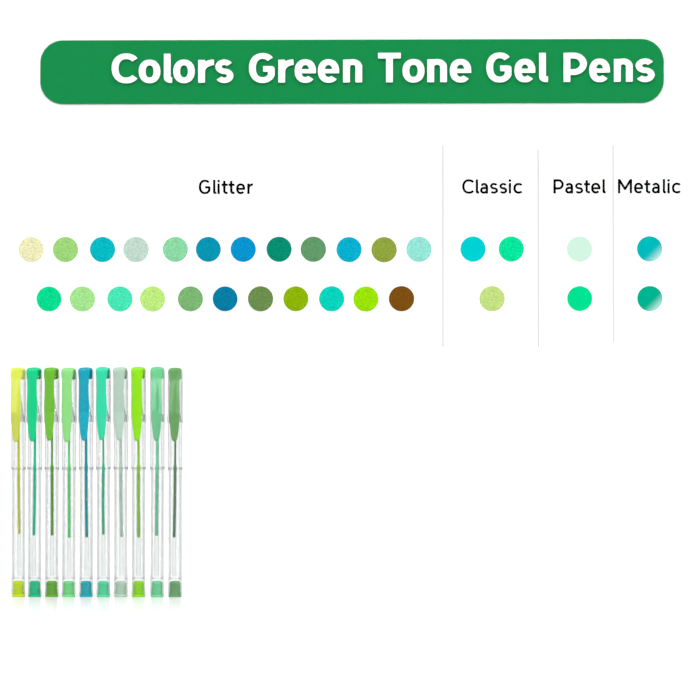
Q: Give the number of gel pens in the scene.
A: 10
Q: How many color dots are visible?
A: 30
